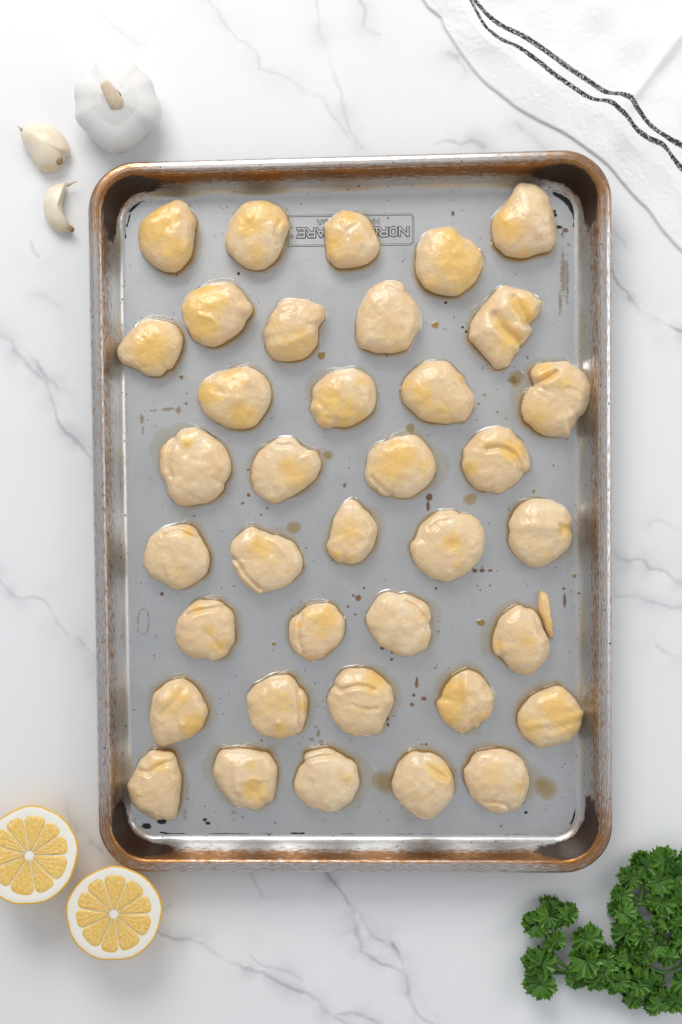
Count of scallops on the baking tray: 37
